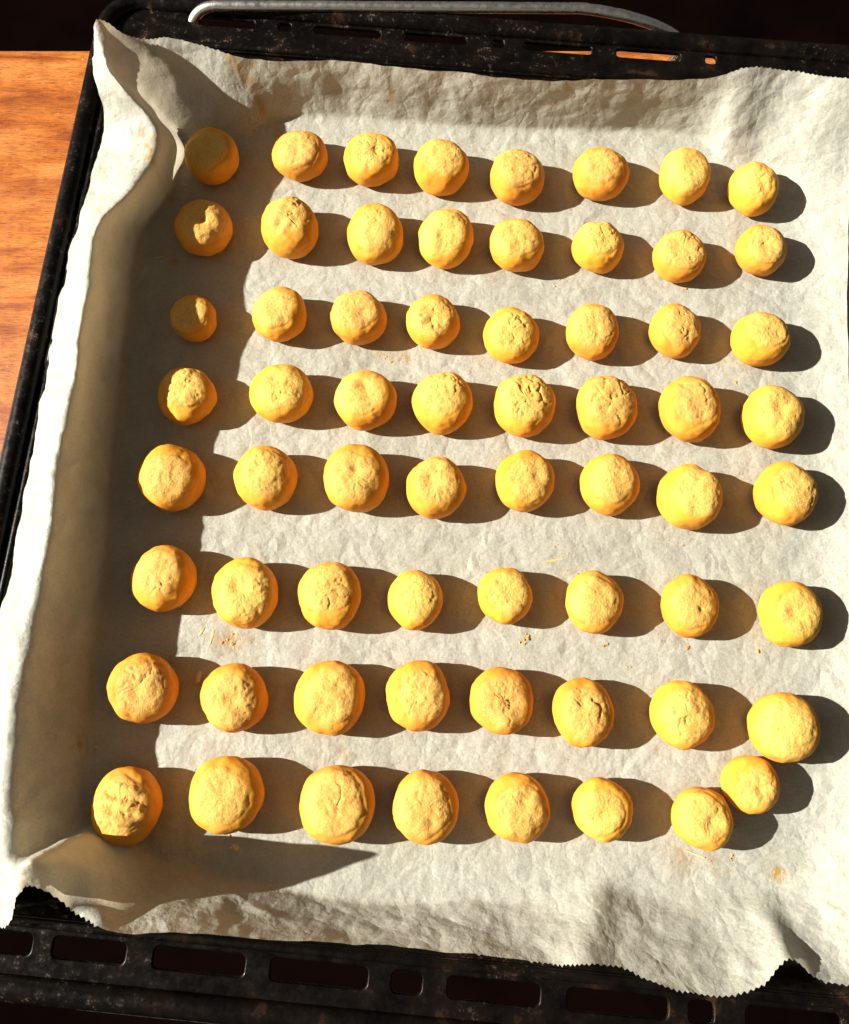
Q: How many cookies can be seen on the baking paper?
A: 64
